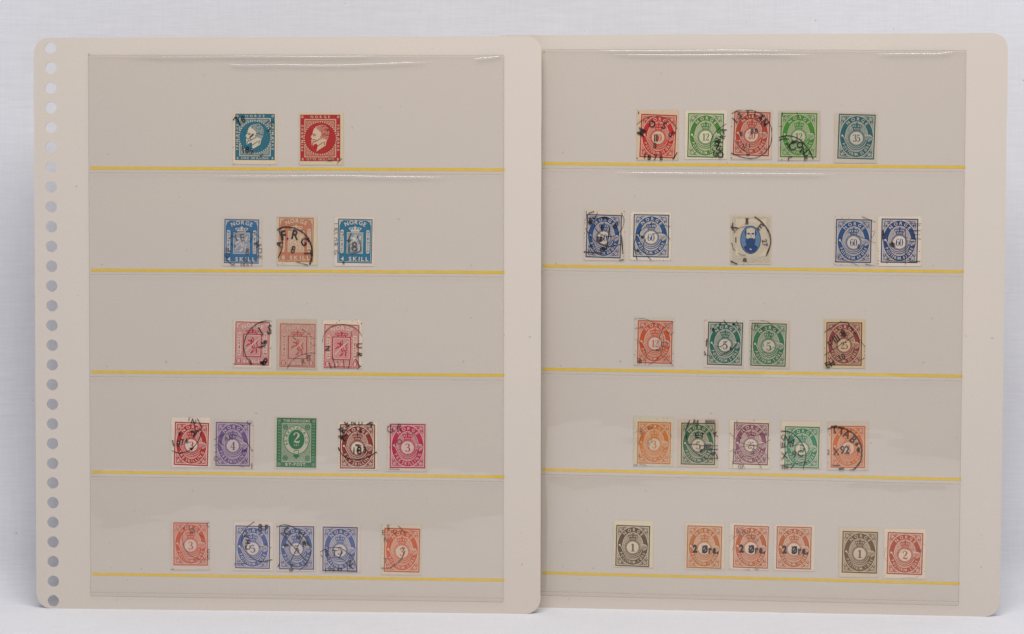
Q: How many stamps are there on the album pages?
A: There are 43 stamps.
